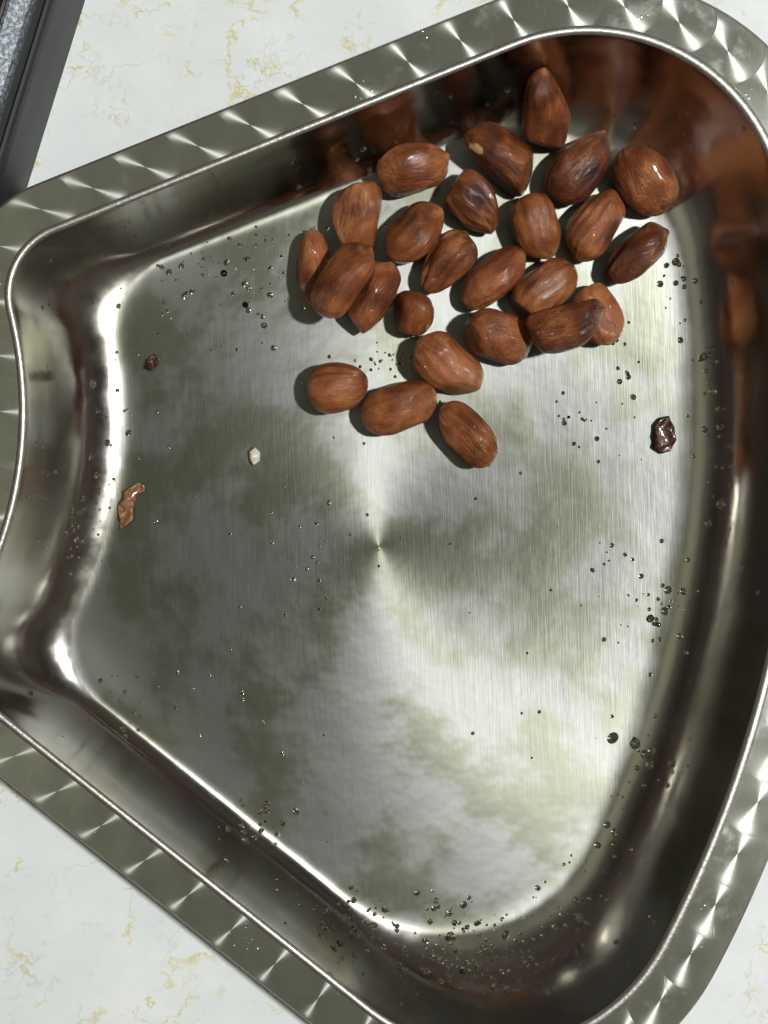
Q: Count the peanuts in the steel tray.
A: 25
